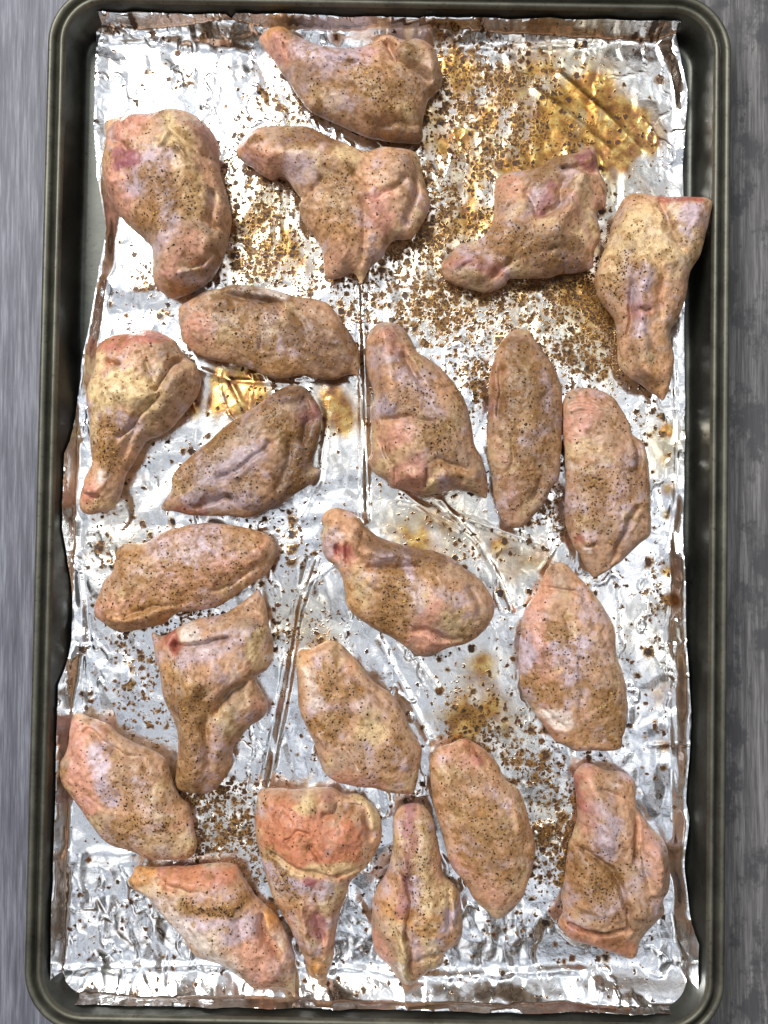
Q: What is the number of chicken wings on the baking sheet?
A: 22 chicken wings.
